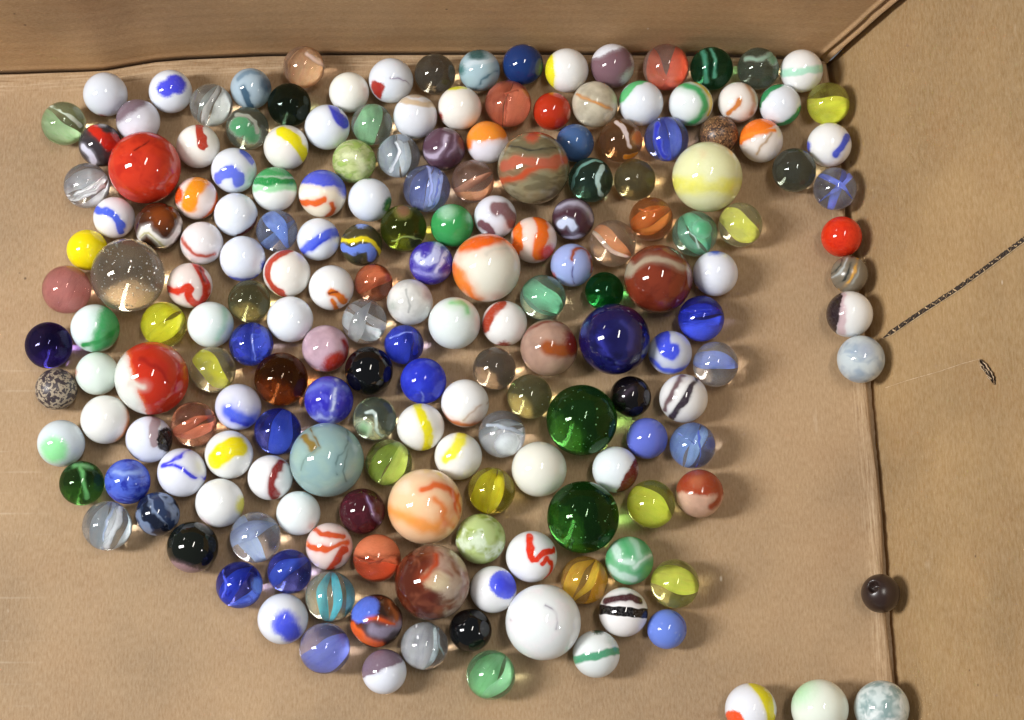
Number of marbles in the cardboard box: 187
